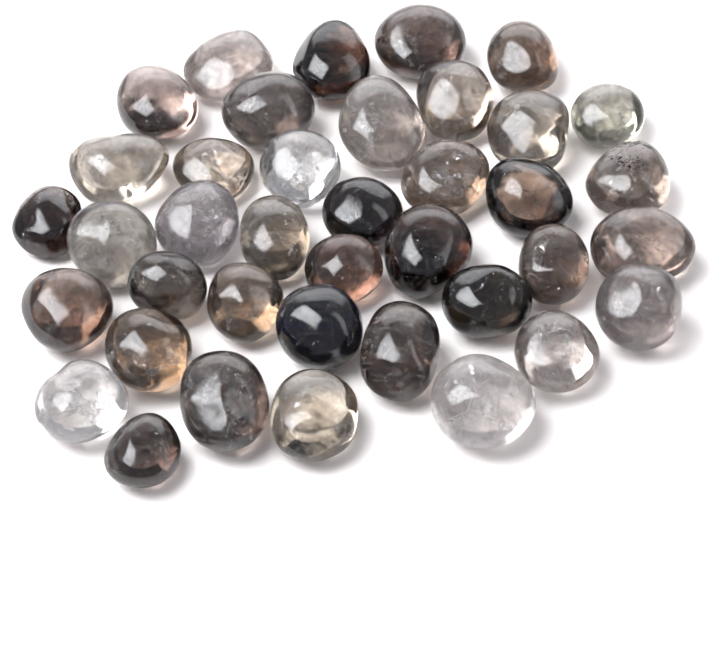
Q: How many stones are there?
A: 39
